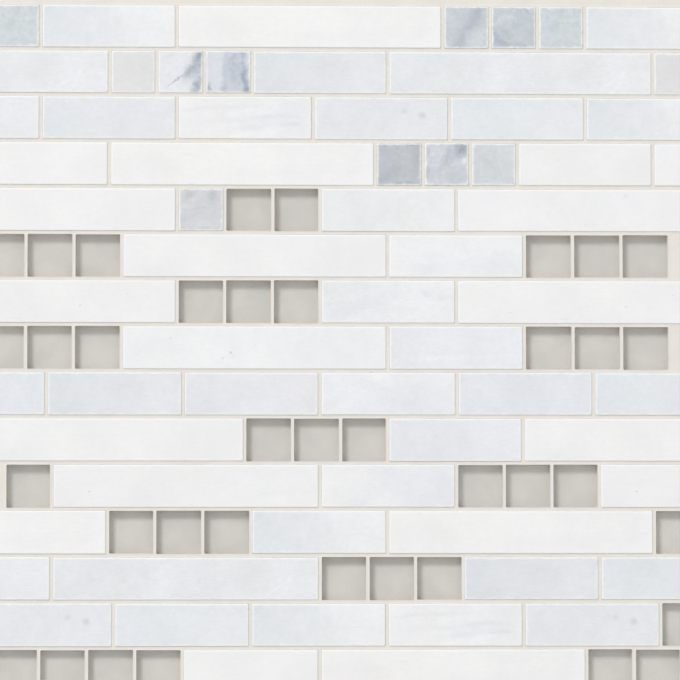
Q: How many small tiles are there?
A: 13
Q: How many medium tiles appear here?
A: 32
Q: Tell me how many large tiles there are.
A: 19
